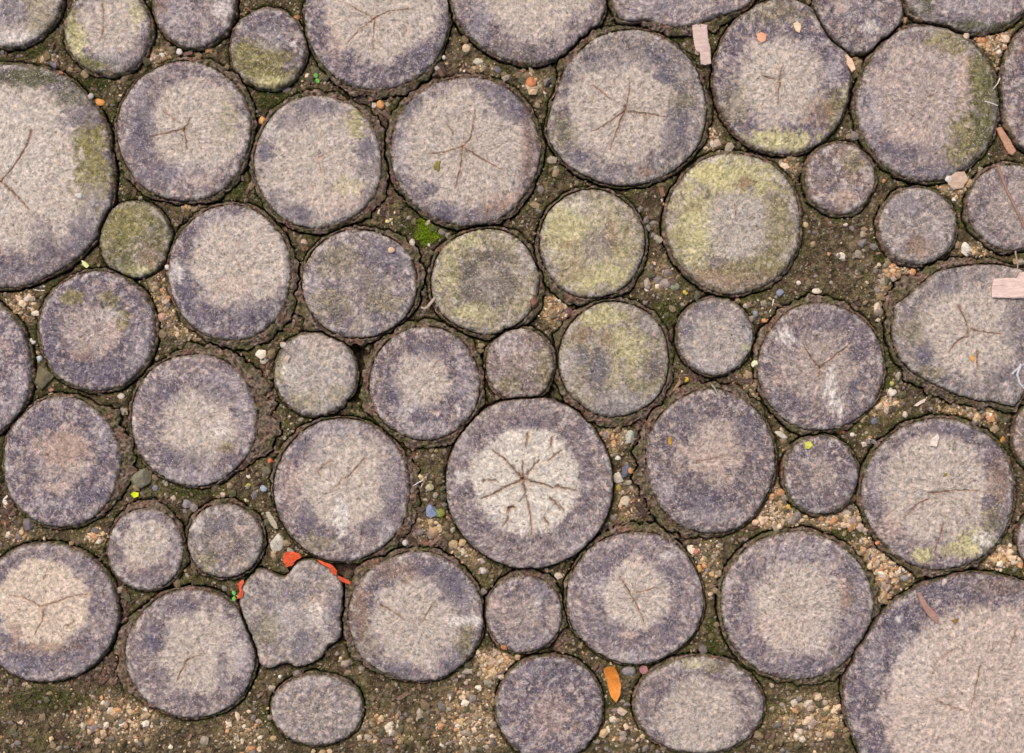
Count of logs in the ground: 57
